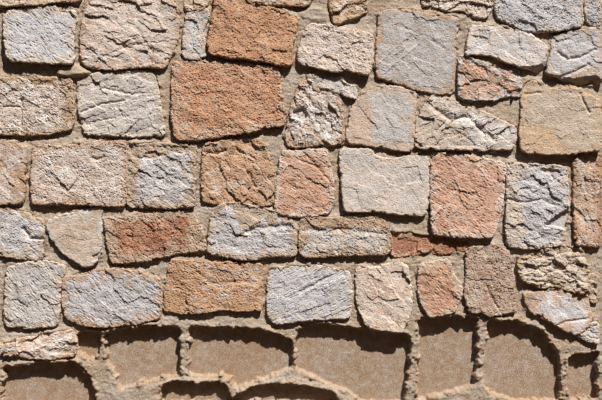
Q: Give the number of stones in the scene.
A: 52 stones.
